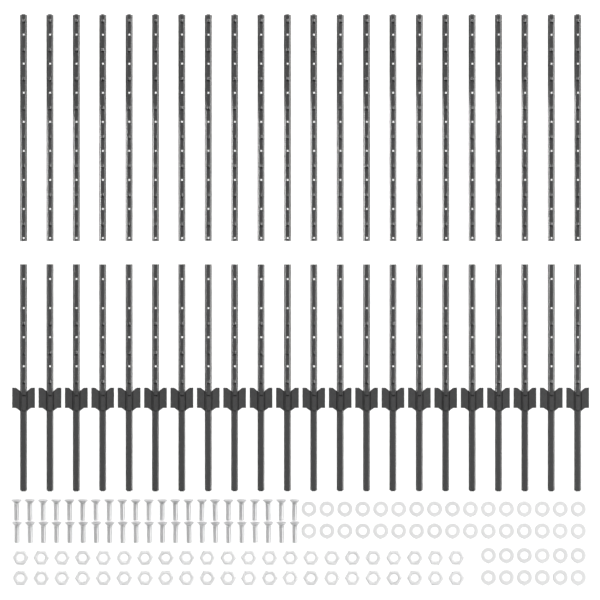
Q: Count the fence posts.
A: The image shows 44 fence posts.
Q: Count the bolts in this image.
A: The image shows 44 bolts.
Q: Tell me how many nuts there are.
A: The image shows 44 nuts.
